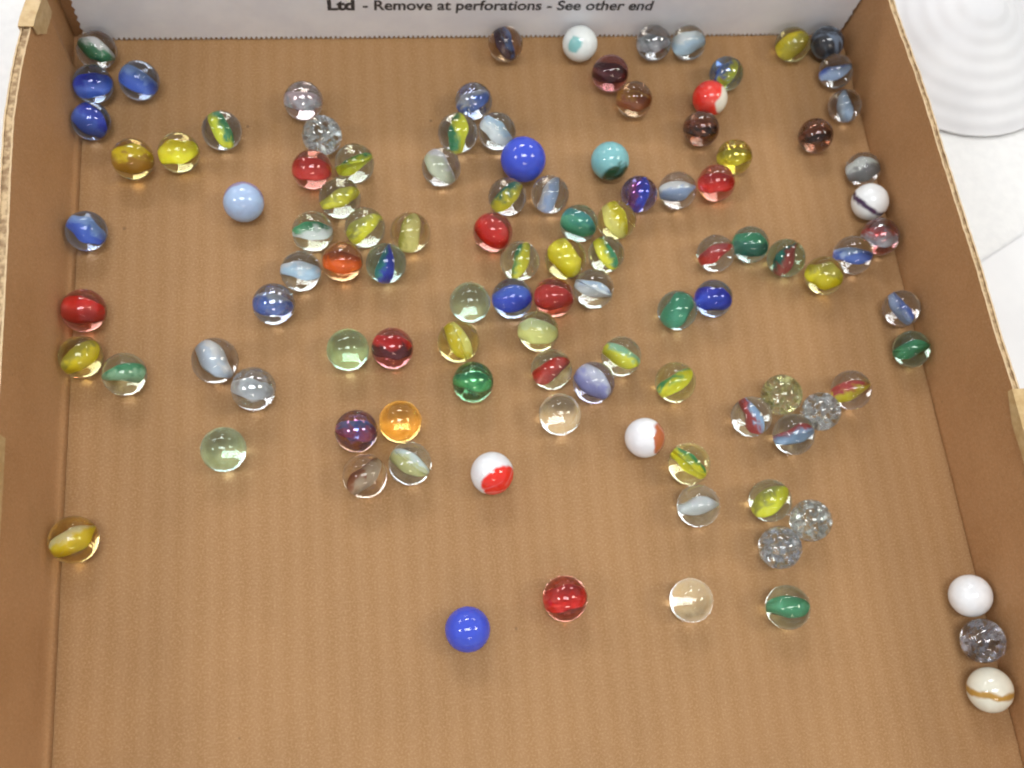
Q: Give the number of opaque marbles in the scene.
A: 12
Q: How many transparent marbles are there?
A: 97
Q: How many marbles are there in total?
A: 109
